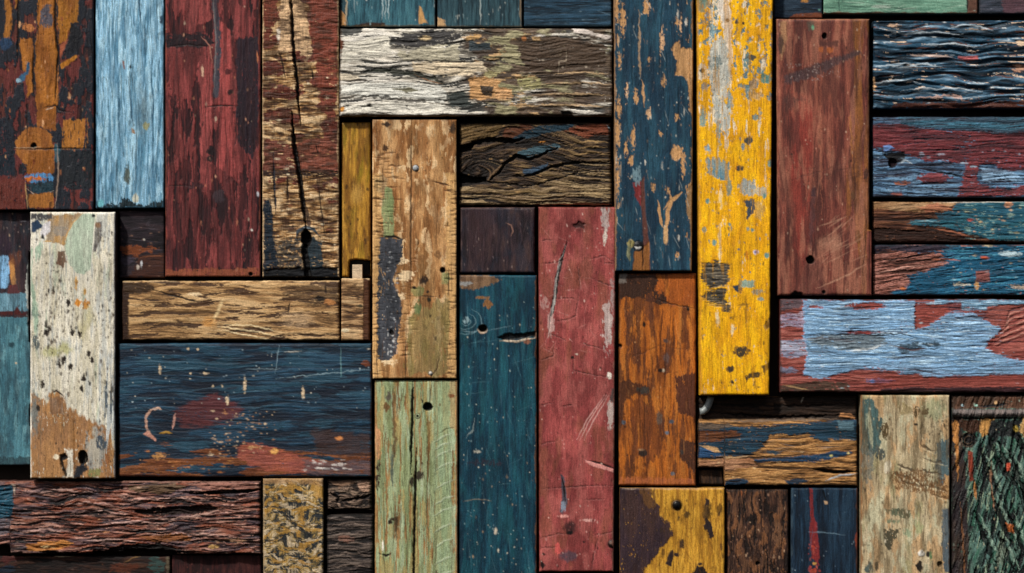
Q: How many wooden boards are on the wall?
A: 46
